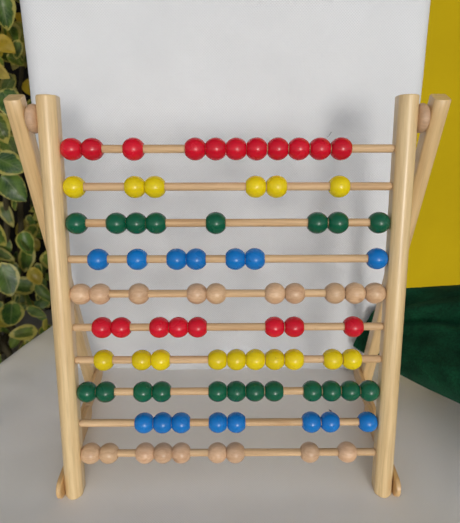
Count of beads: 89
